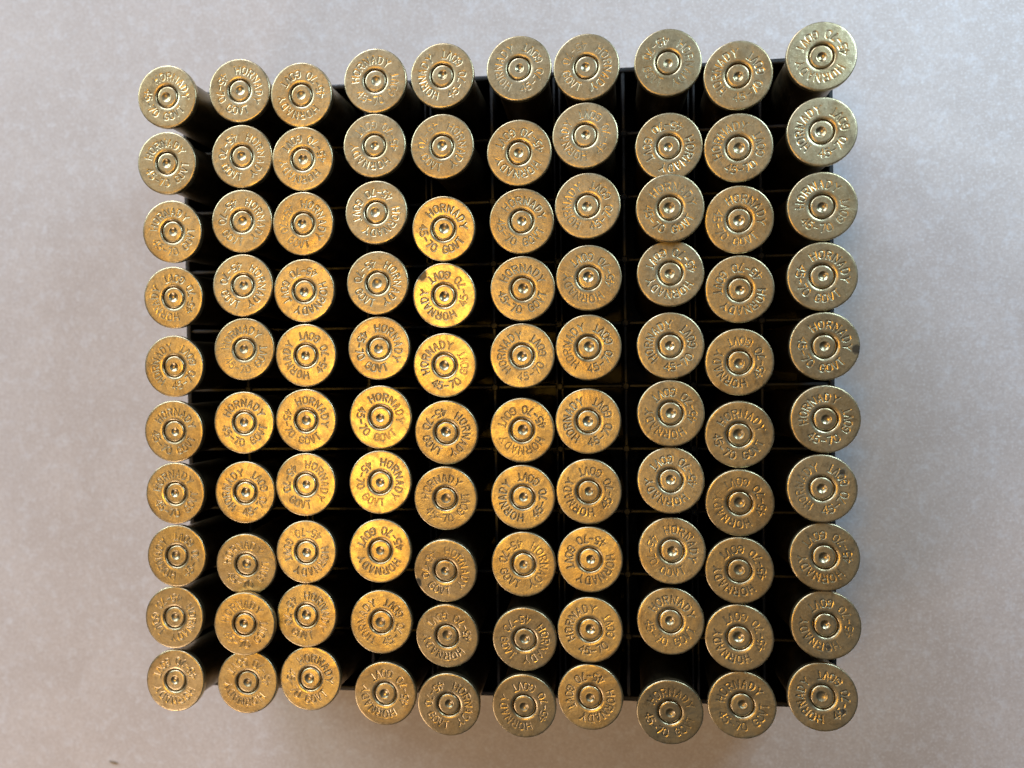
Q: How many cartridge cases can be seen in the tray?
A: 100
